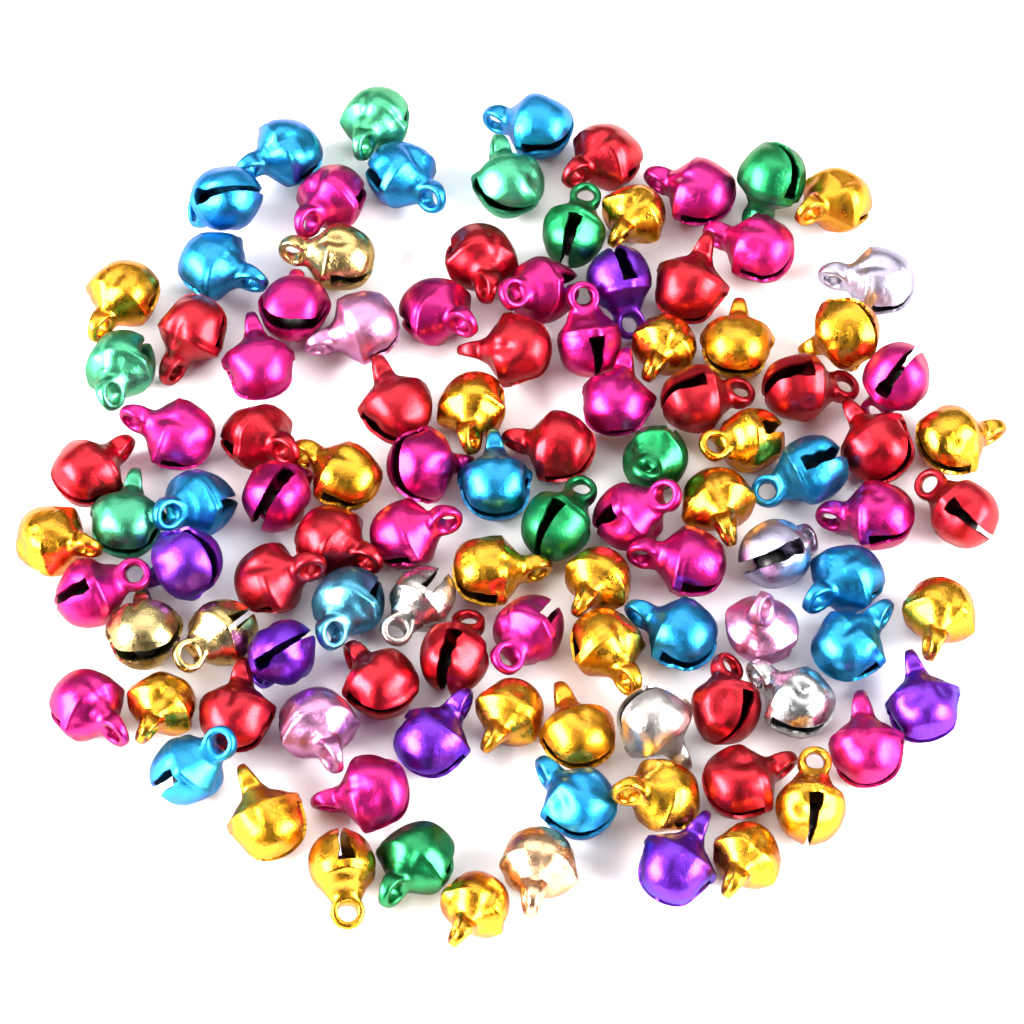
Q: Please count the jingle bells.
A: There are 108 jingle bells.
